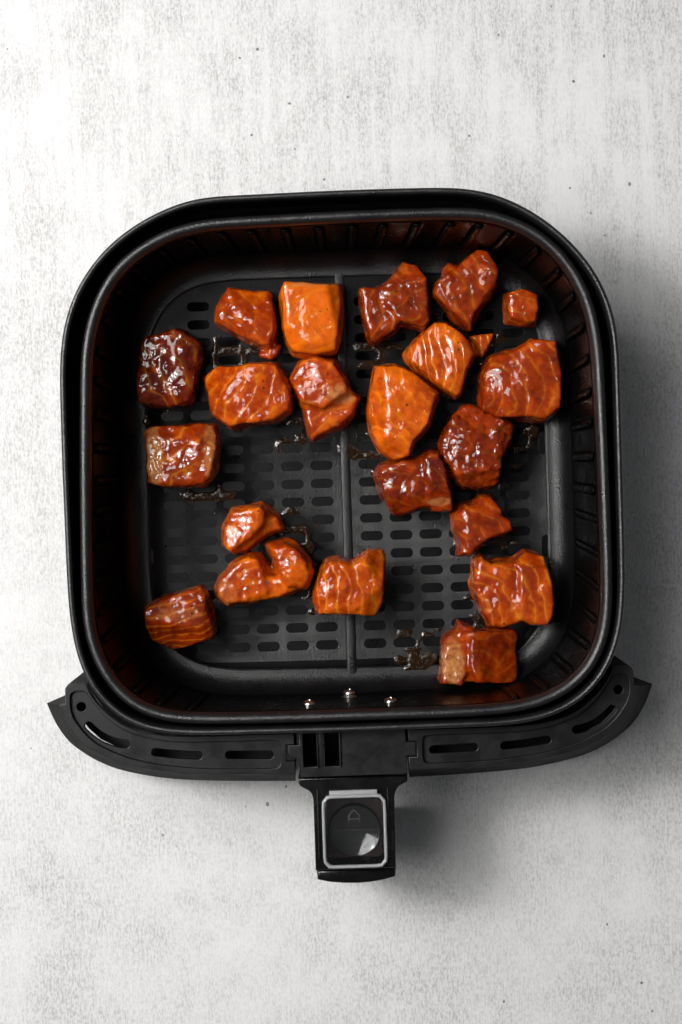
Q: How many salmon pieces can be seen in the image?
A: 21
